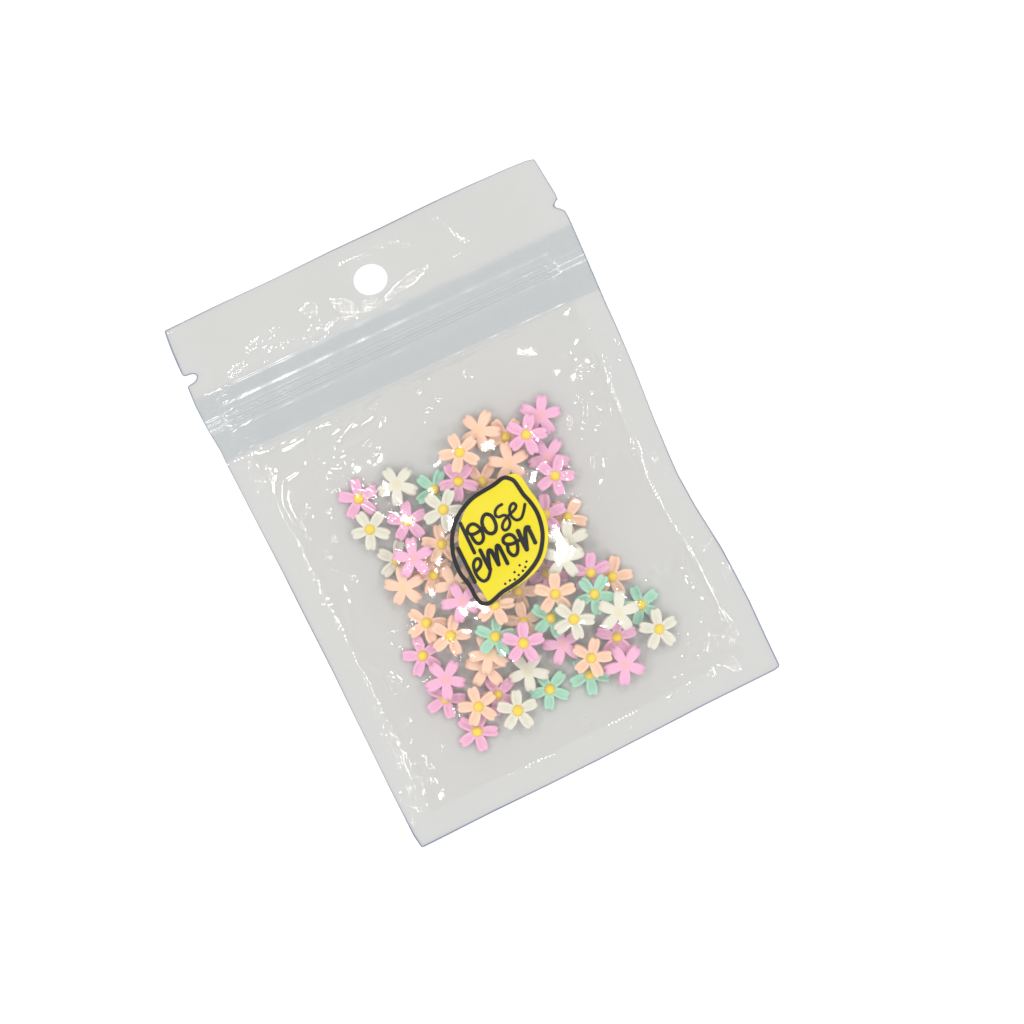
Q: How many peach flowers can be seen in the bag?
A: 21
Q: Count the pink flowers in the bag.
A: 21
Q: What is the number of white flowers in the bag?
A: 11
